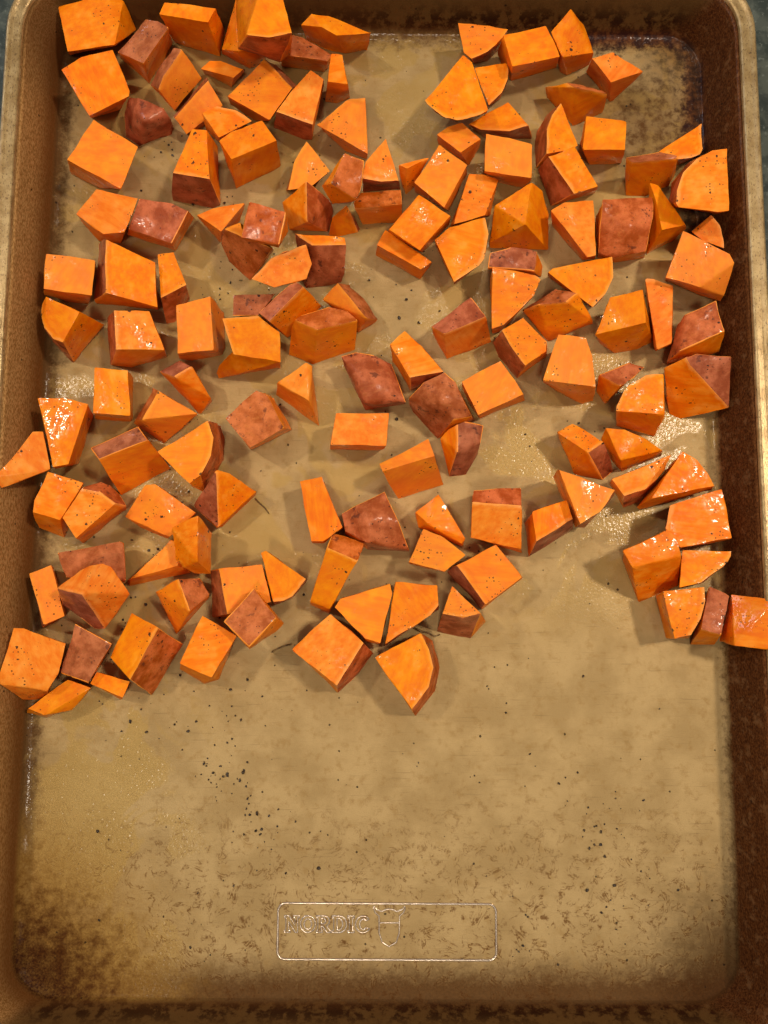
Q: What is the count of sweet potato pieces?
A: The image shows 144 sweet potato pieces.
